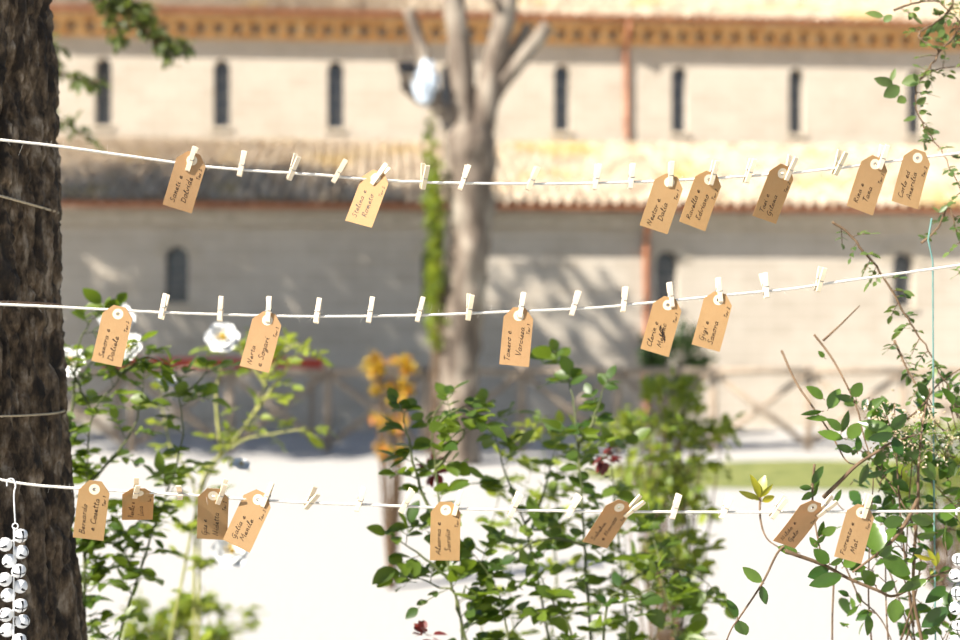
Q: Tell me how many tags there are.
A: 20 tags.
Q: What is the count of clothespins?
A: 46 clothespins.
